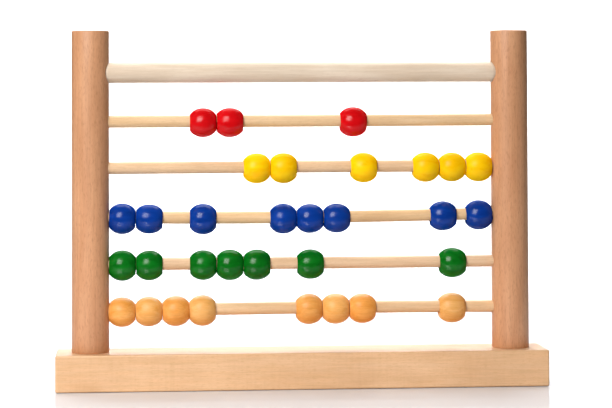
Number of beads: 32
